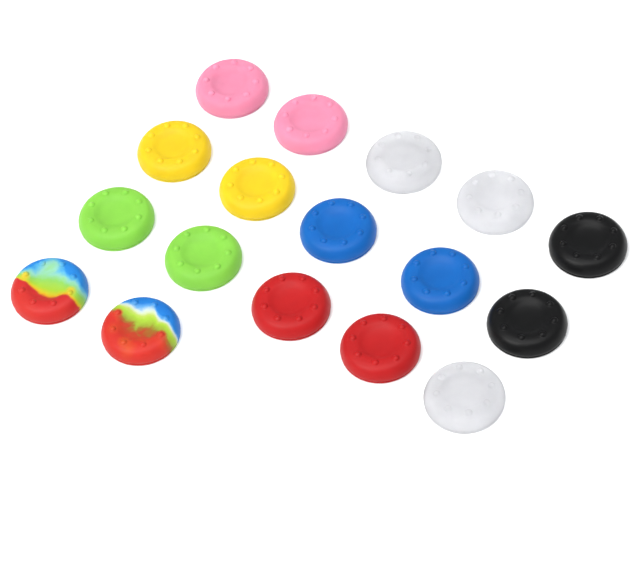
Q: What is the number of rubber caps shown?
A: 17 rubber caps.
